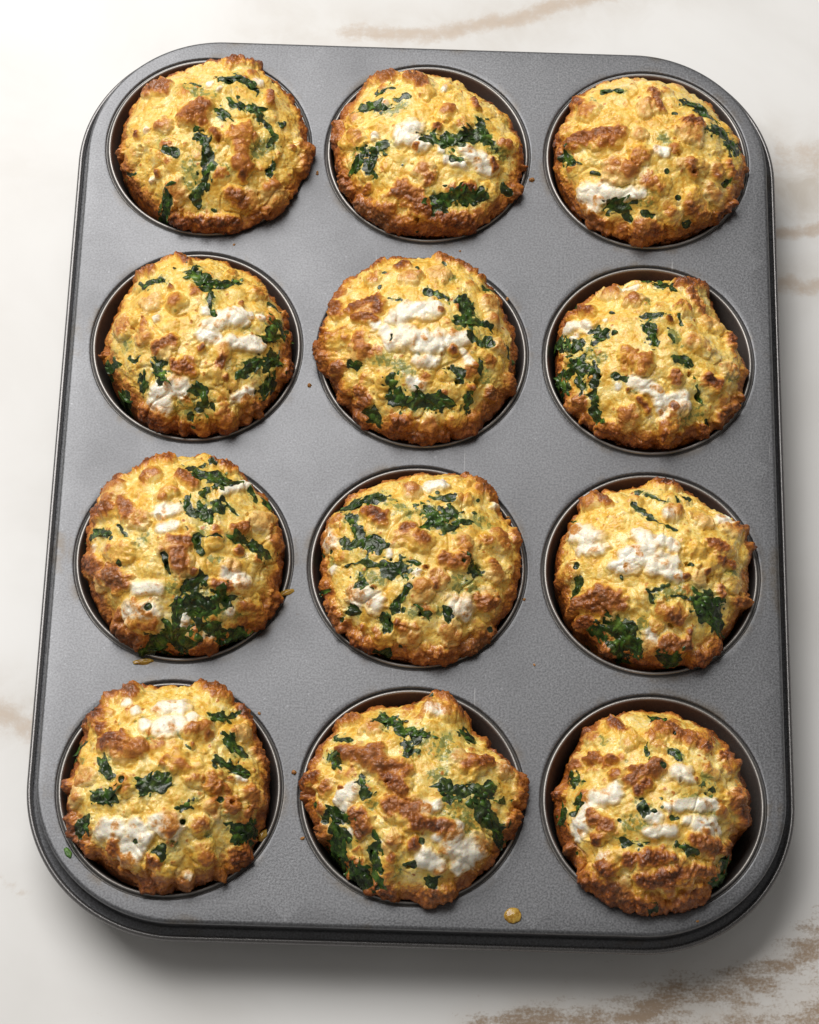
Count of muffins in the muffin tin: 12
